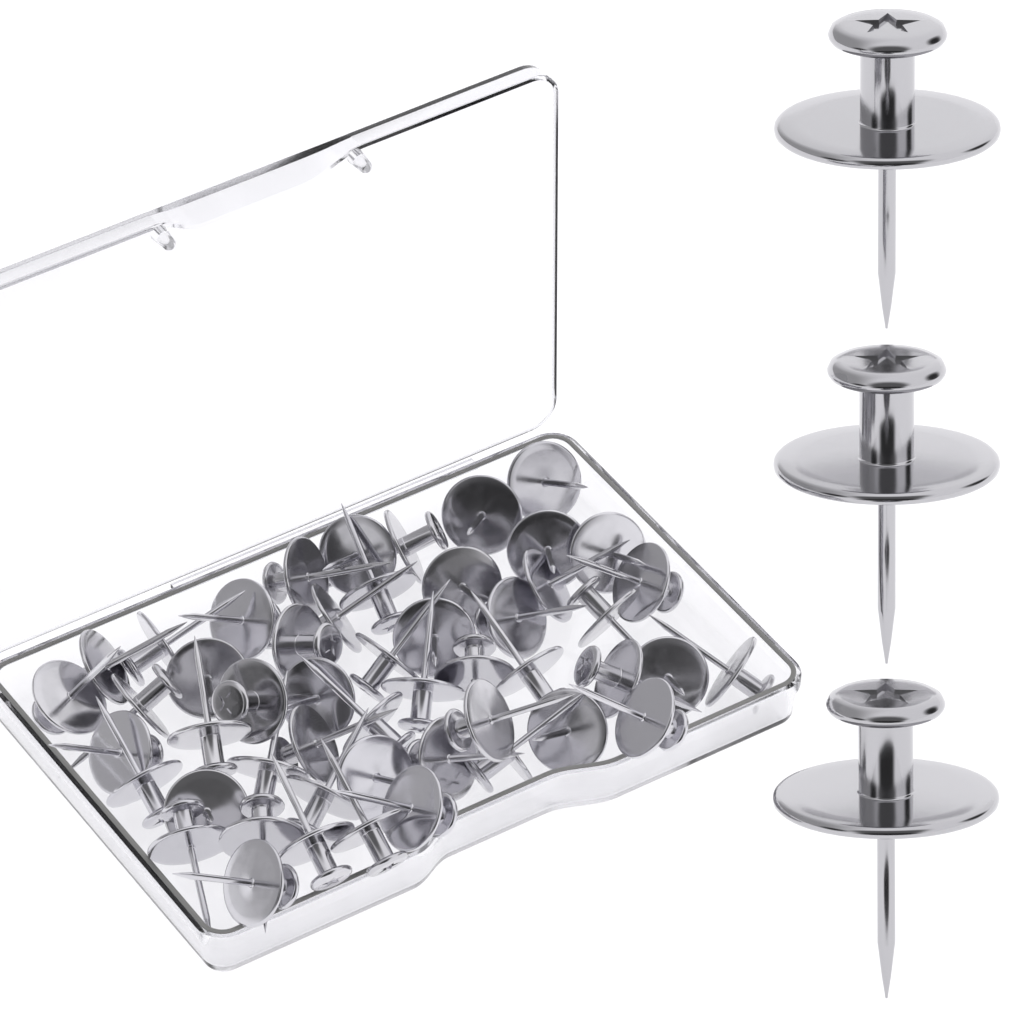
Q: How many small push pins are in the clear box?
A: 51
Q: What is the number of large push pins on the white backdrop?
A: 3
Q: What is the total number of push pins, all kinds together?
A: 54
